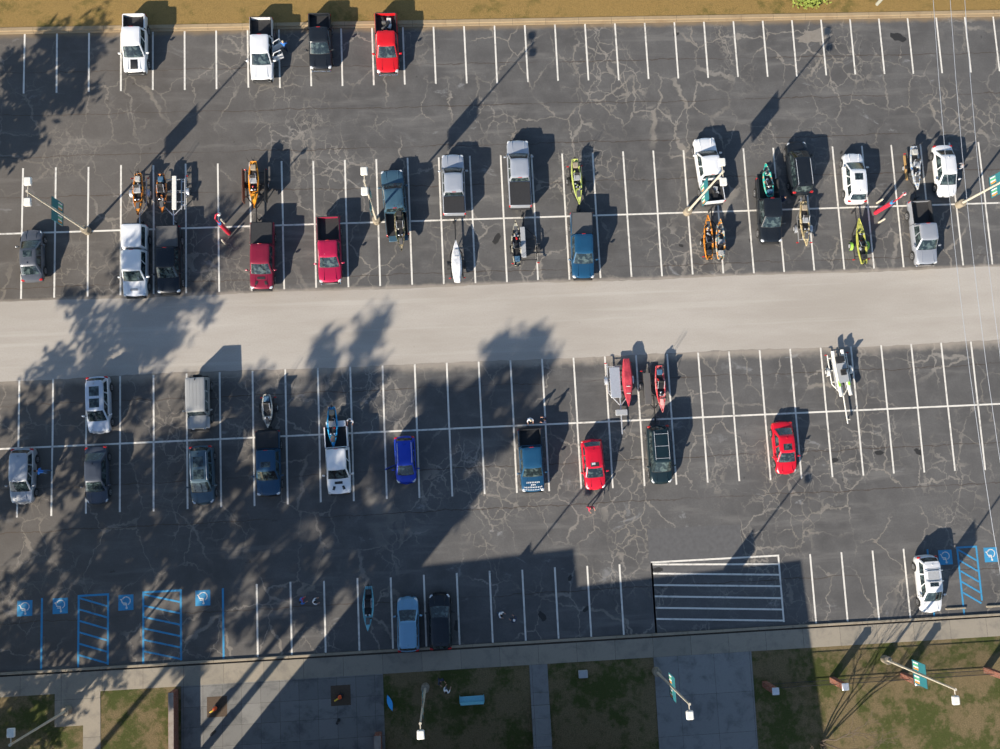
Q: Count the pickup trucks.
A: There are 18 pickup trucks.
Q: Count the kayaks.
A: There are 18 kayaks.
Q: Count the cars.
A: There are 16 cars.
